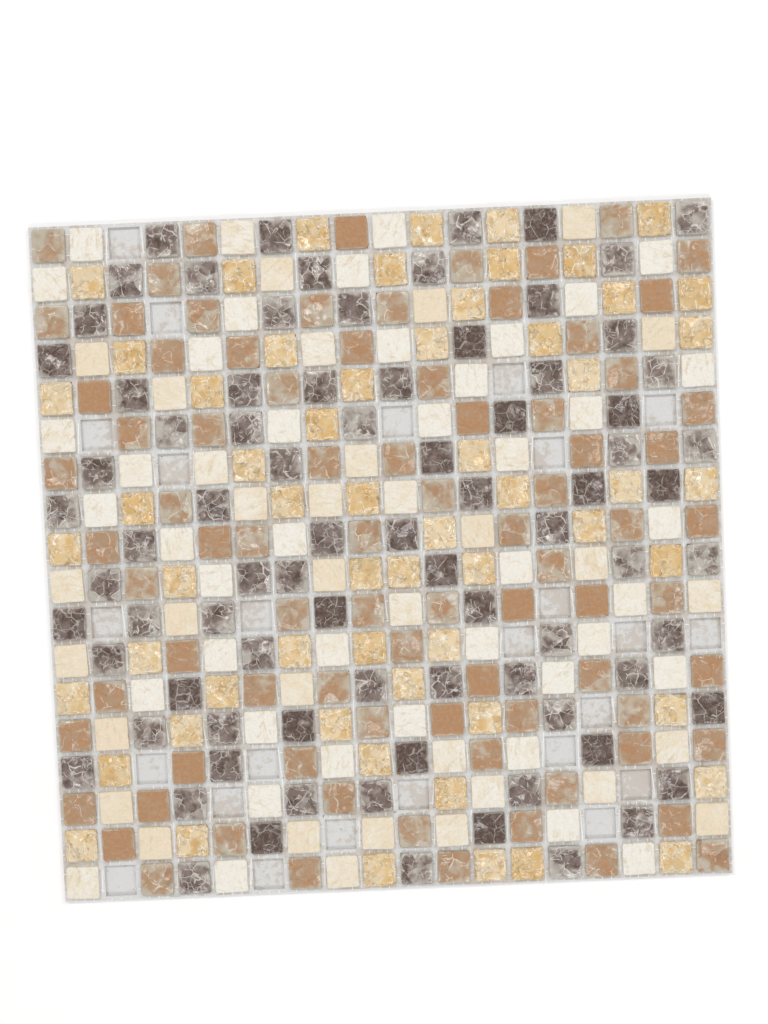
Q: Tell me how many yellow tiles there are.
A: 59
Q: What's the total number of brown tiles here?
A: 83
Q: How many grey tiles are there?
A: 82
